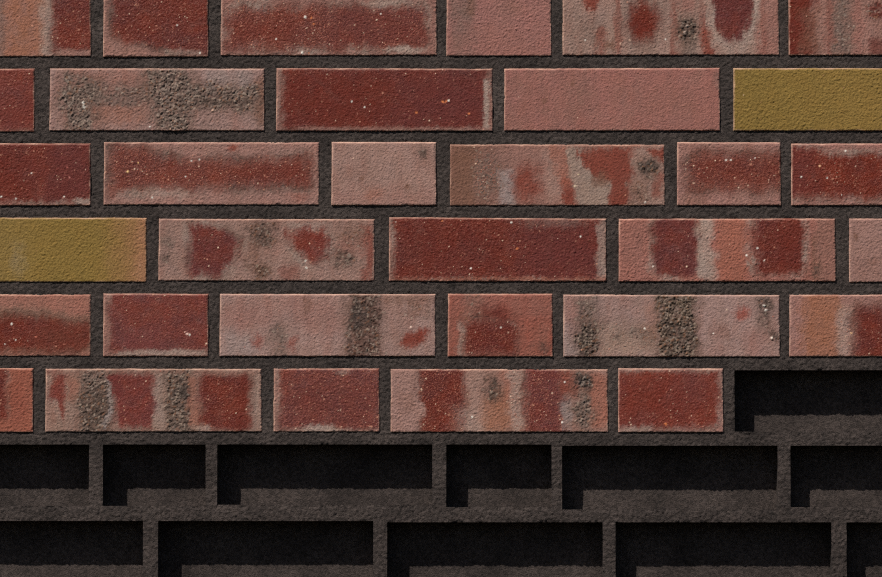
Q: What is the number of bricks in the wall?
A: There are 33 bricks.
